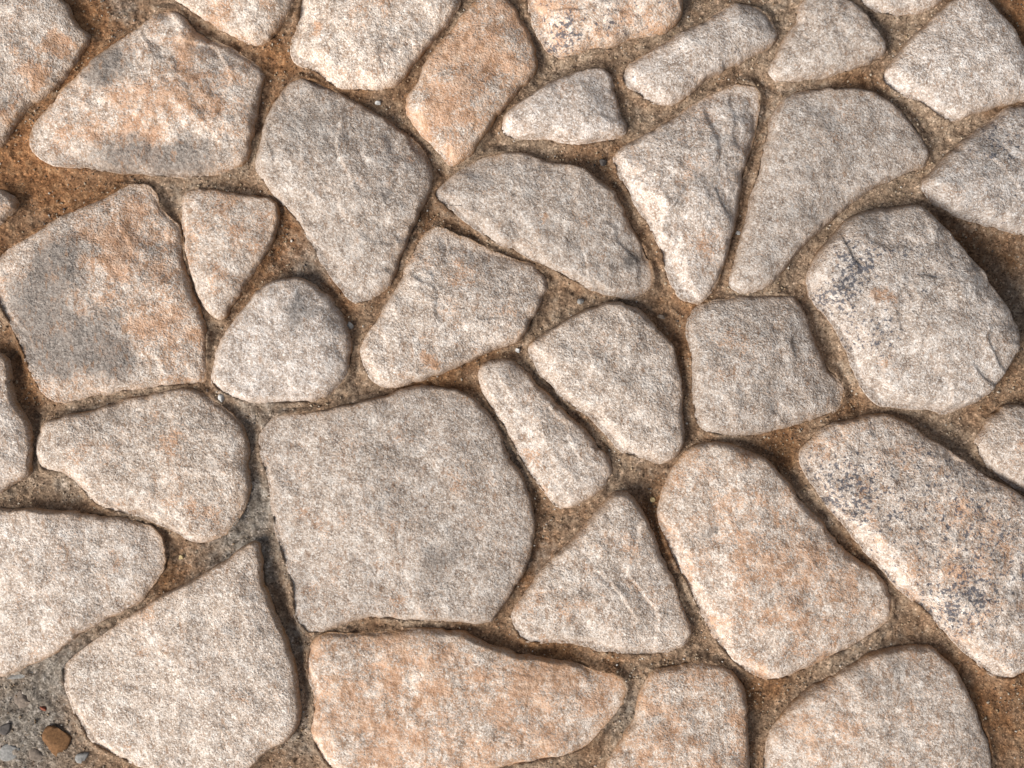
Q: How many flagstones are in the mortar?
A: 37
